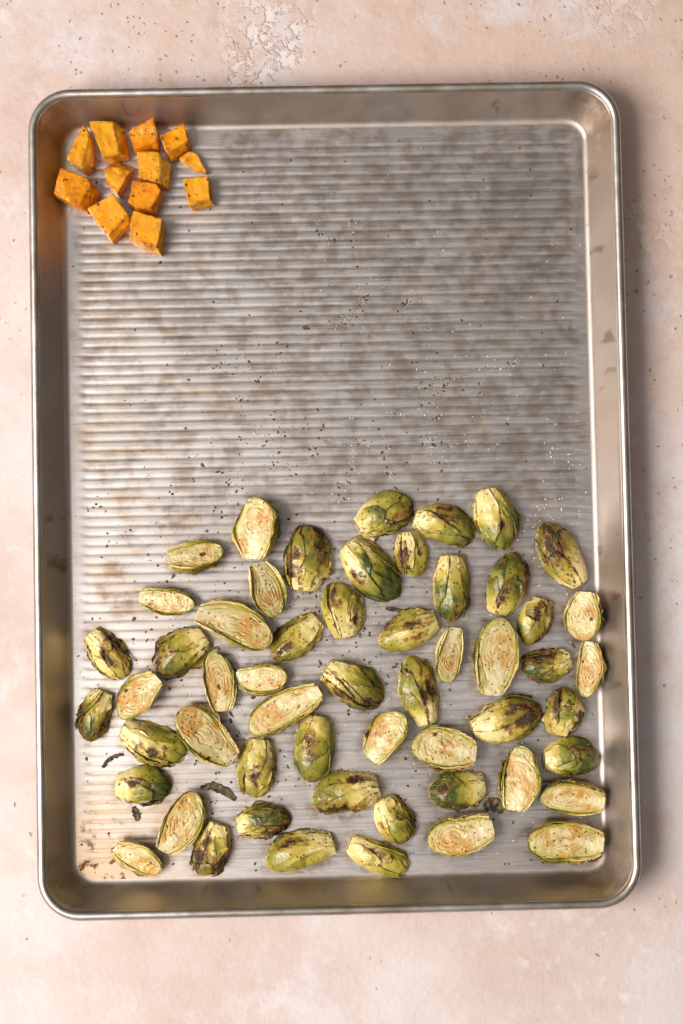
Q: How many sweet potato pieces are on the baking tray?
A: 12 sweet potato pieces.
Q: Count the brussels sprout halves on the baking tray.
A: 55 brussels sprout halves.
